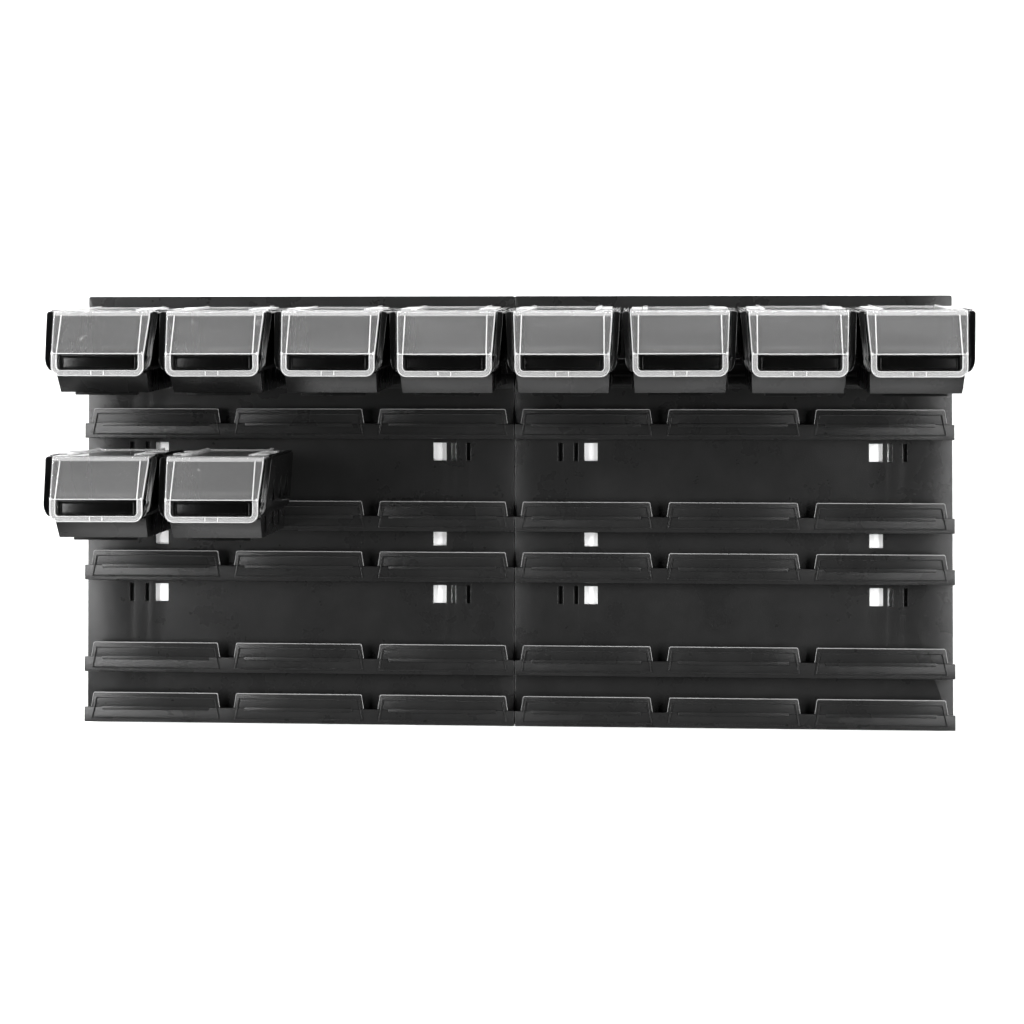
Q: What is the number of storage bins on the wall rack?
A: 10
